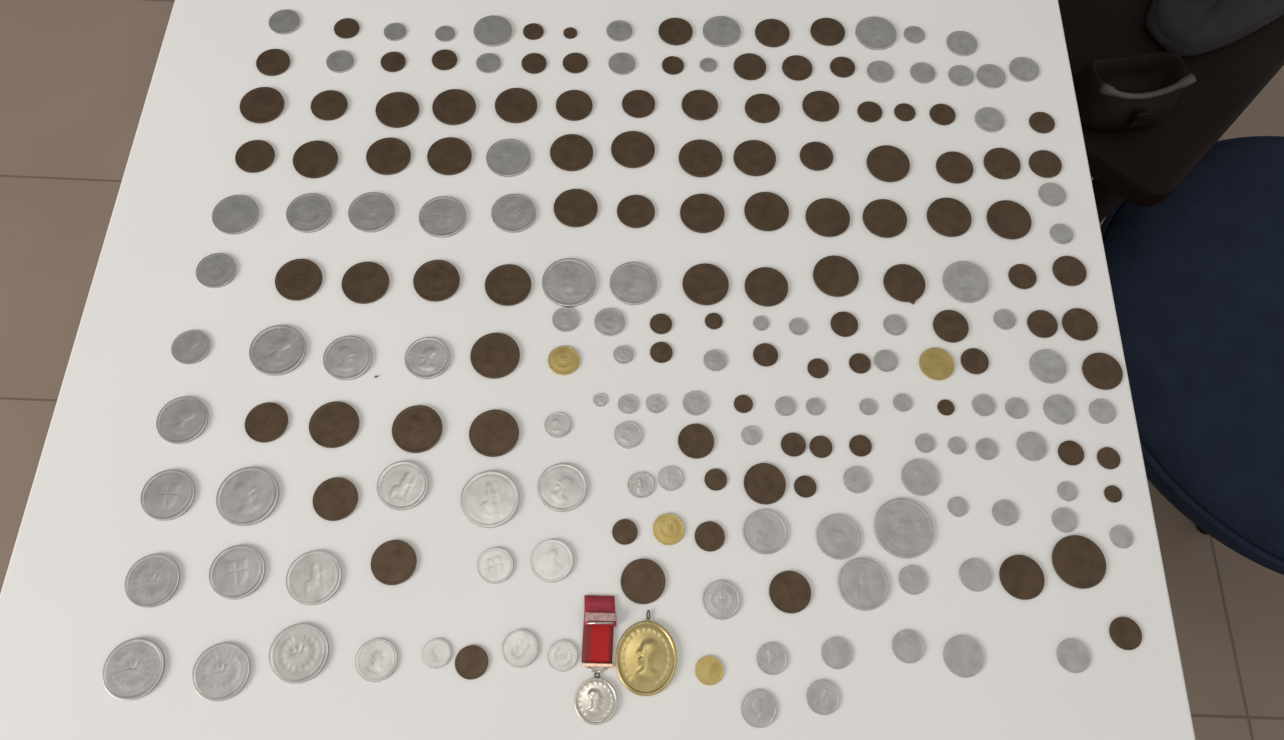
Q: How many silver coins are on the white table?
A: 105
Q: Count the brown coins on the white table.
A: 99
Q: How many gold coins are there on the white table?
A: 4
